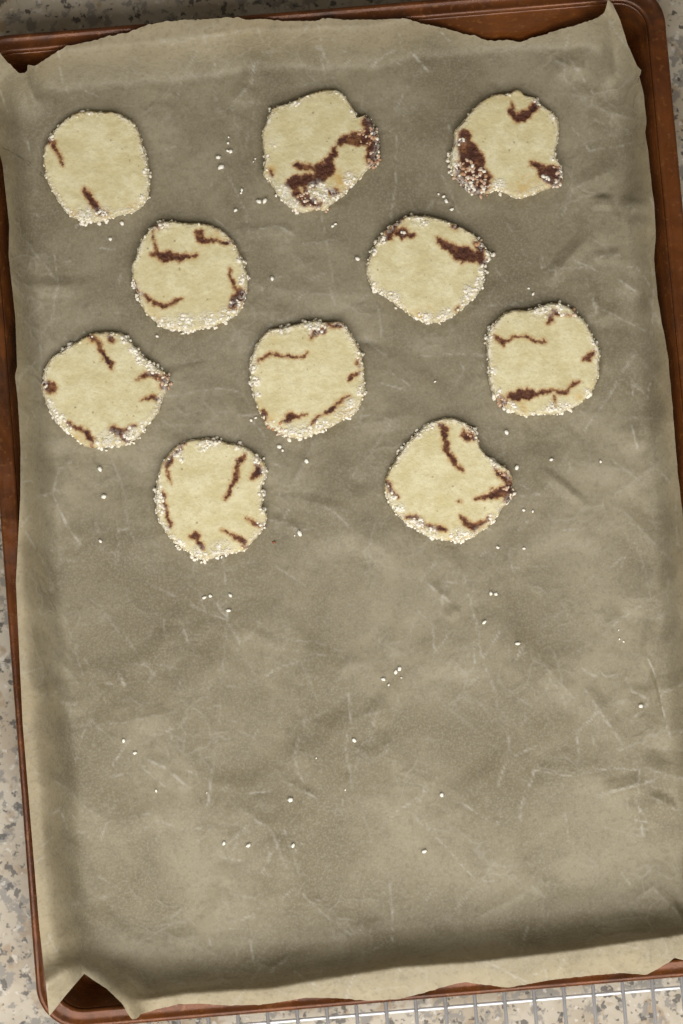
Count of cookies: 10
